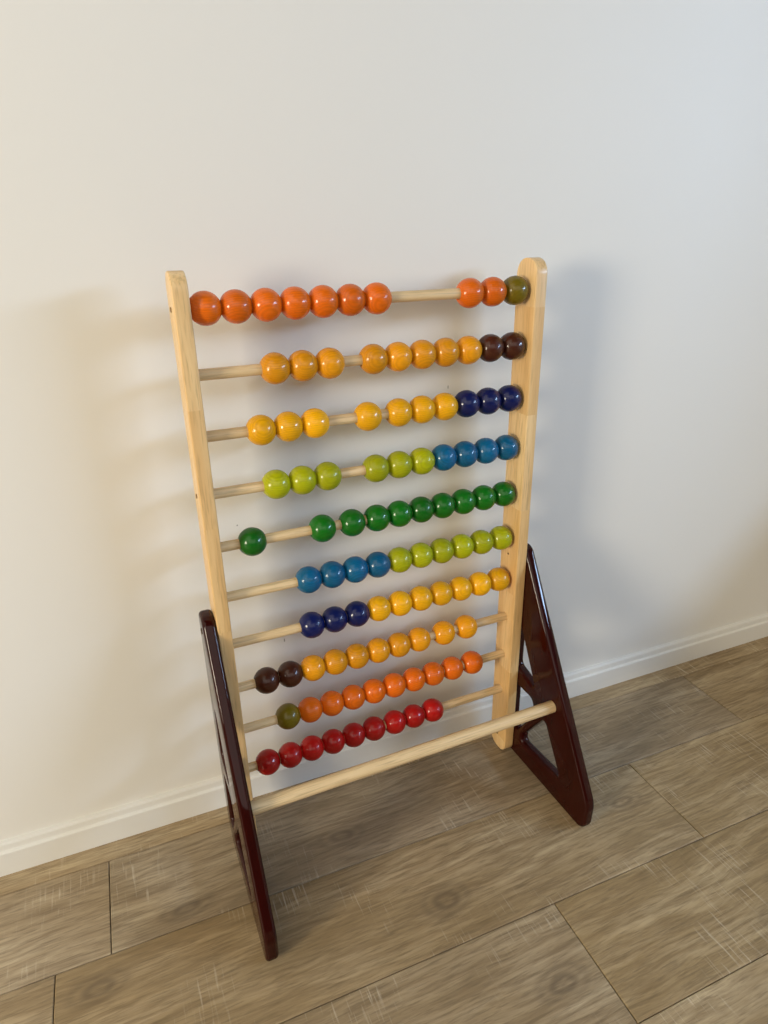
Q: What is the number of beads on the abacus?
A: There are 99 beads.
